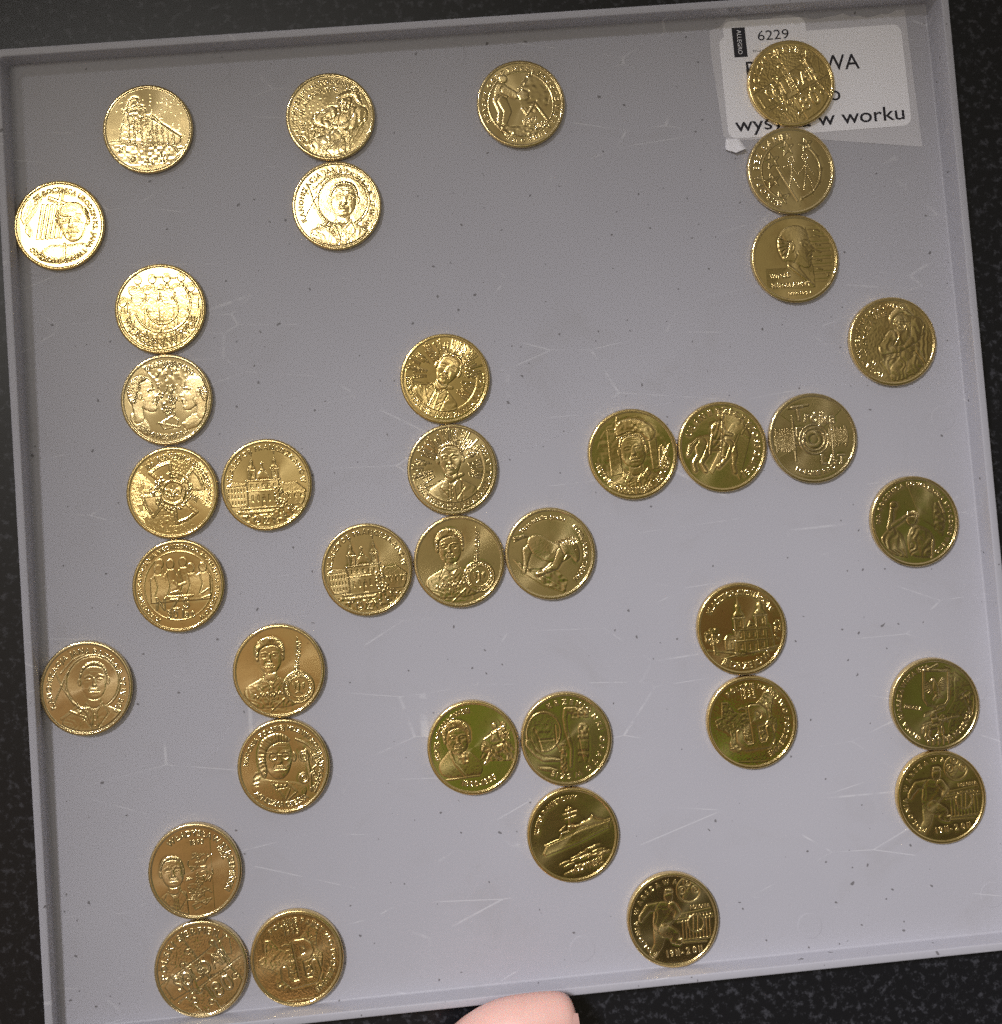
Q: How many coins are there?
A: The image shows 37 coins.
